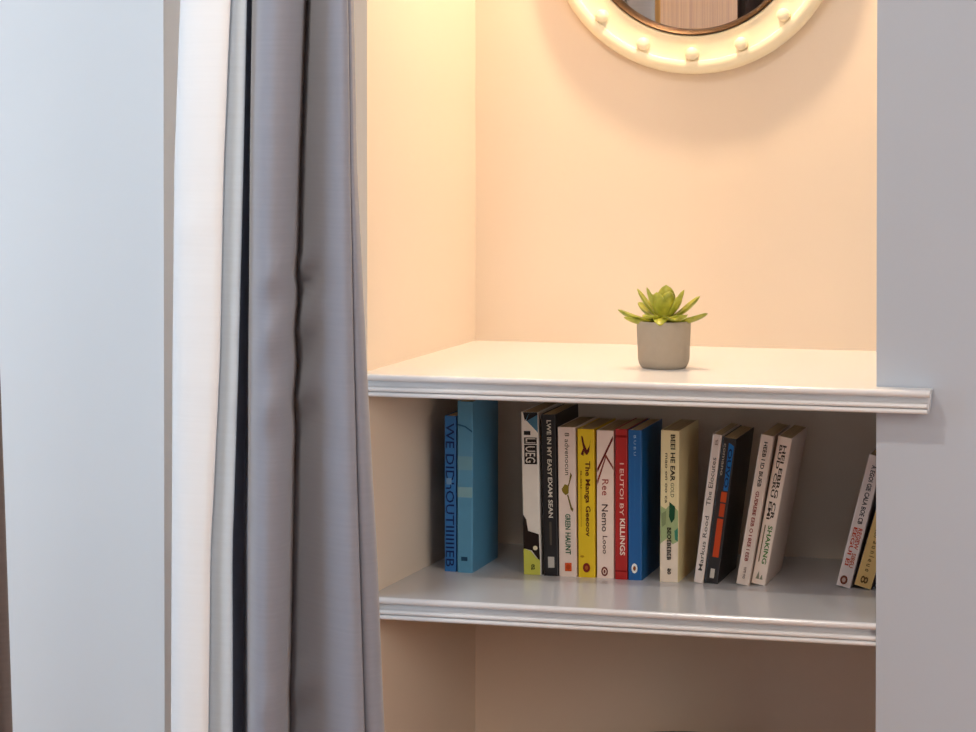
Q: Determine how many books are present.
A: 16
